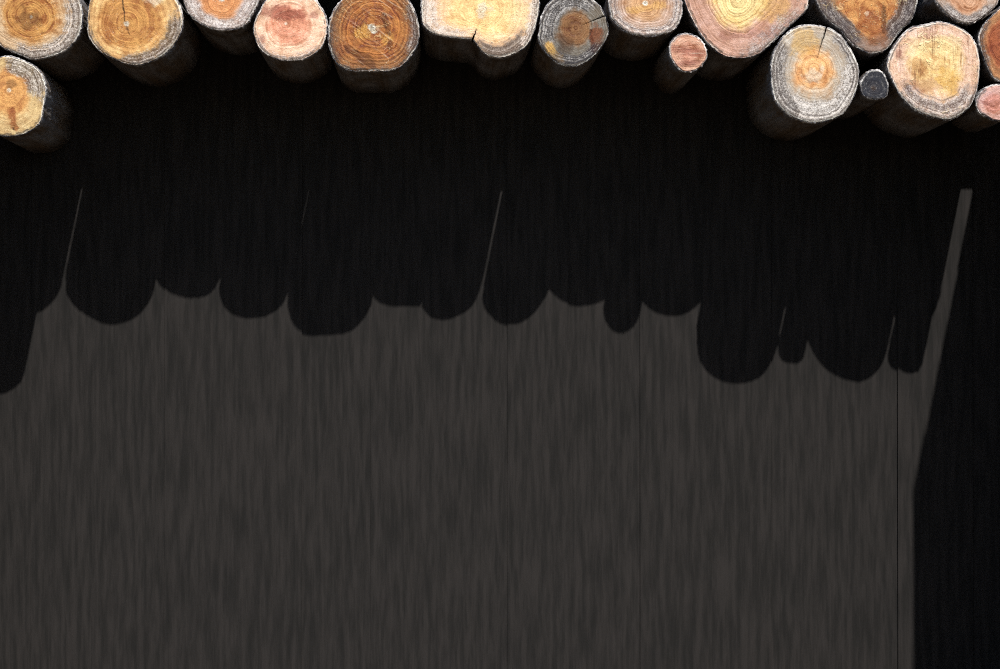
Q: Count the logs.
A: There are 18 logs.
